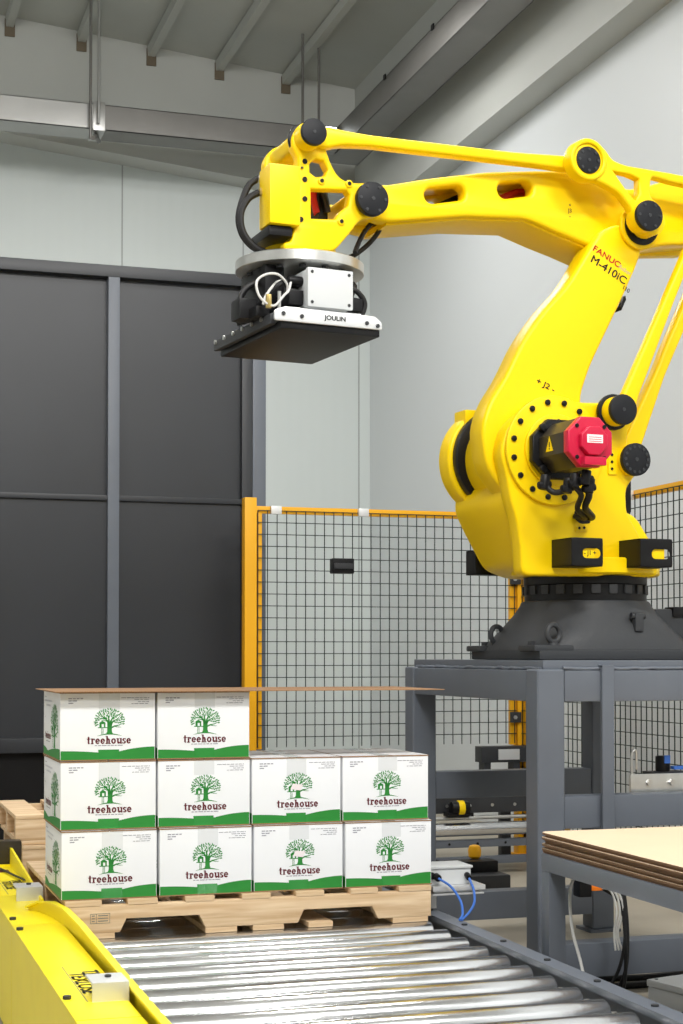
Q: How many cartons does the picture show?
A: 10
